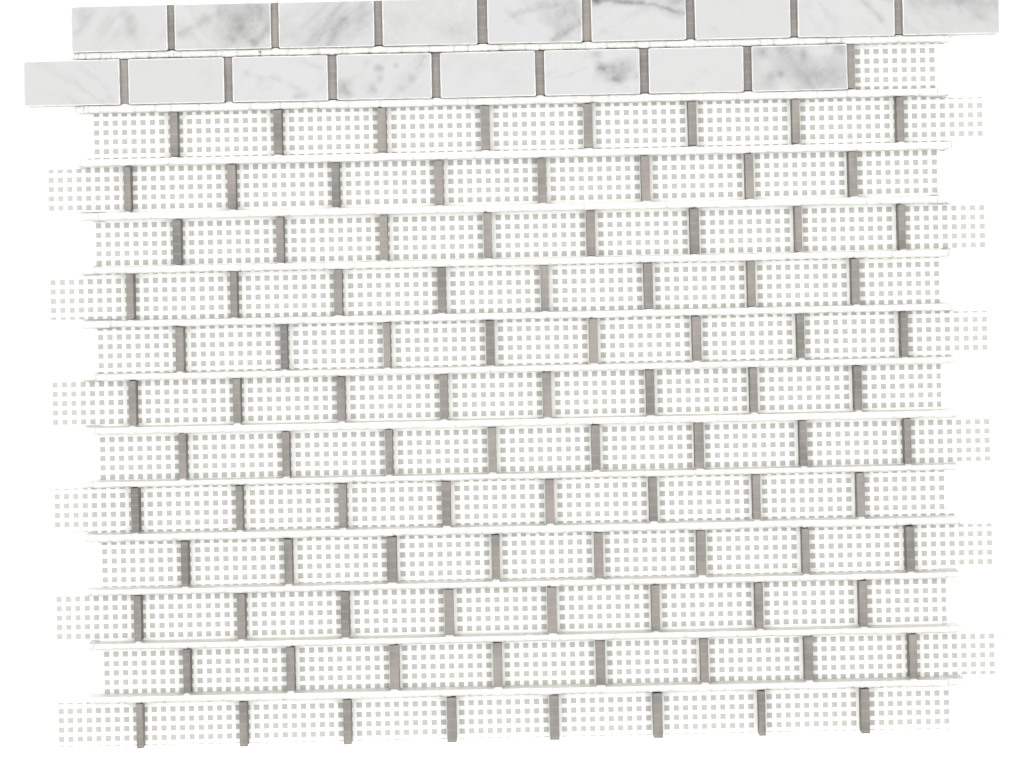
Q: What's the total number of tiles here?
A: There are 17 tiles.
